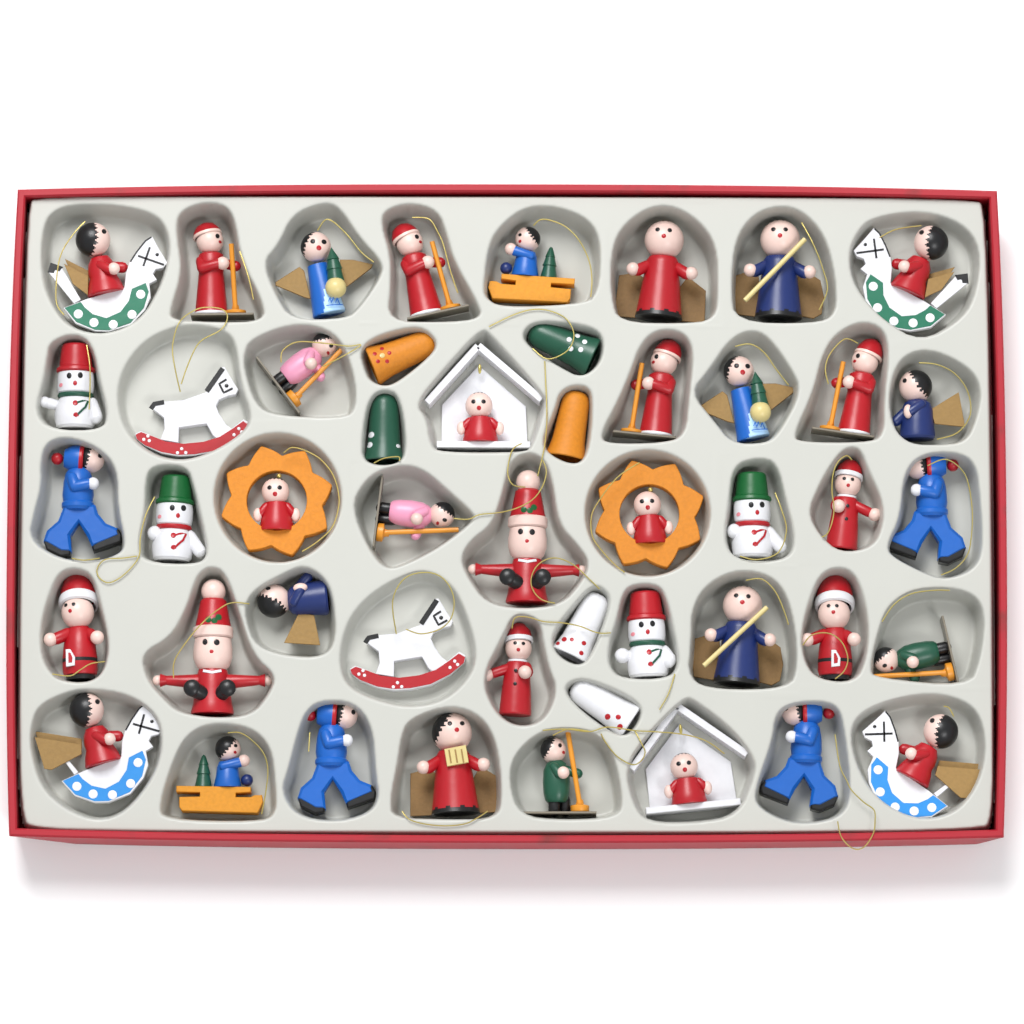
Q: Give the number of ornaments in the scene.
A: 48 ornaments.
